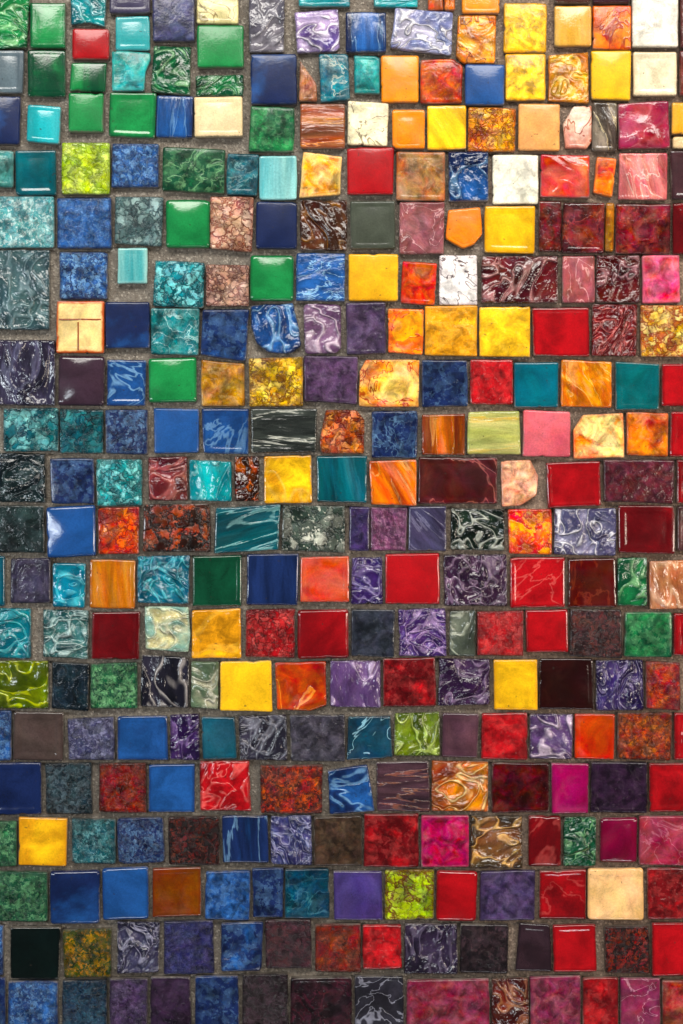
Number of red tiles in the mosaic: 33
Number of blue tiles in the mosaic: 39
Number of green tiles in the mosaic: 21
